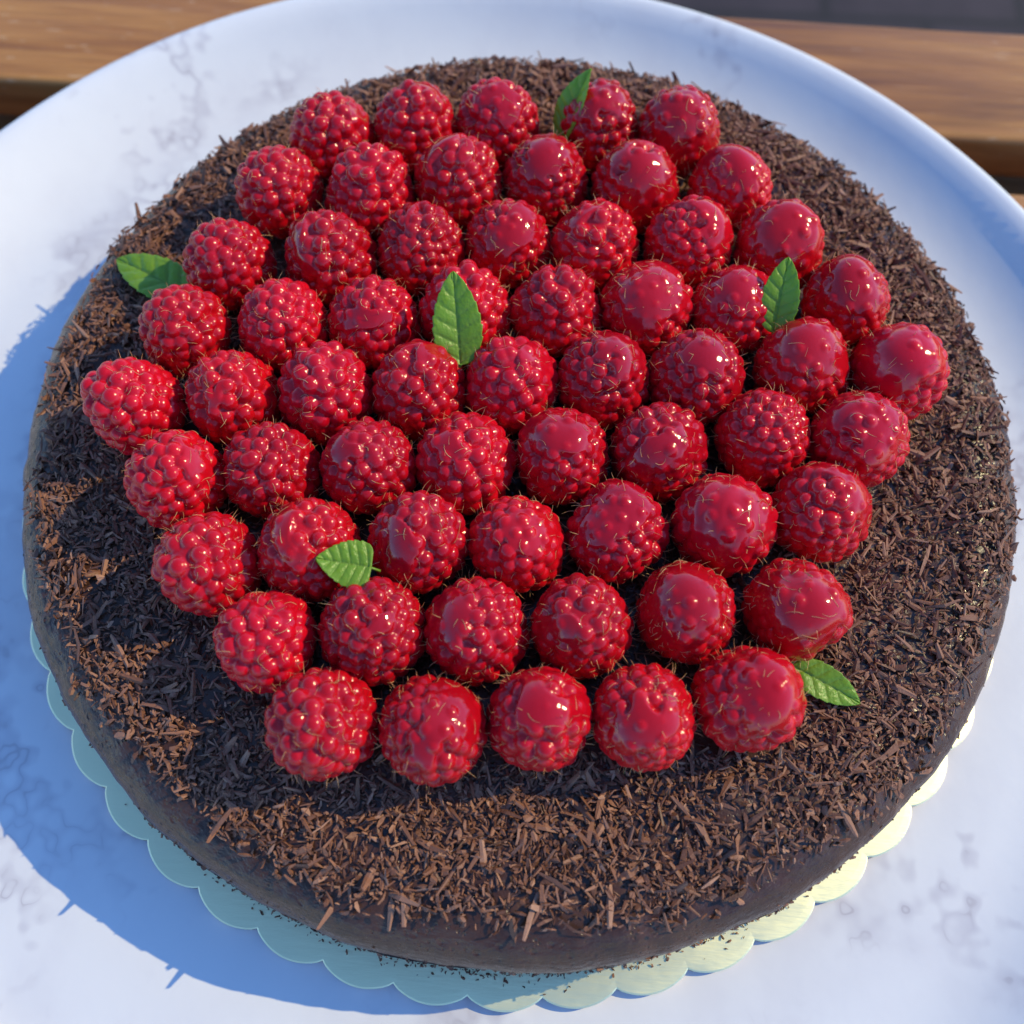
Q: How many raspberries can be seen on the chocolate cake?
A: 61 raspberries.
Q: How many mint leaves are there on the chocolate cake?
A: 6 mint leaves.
